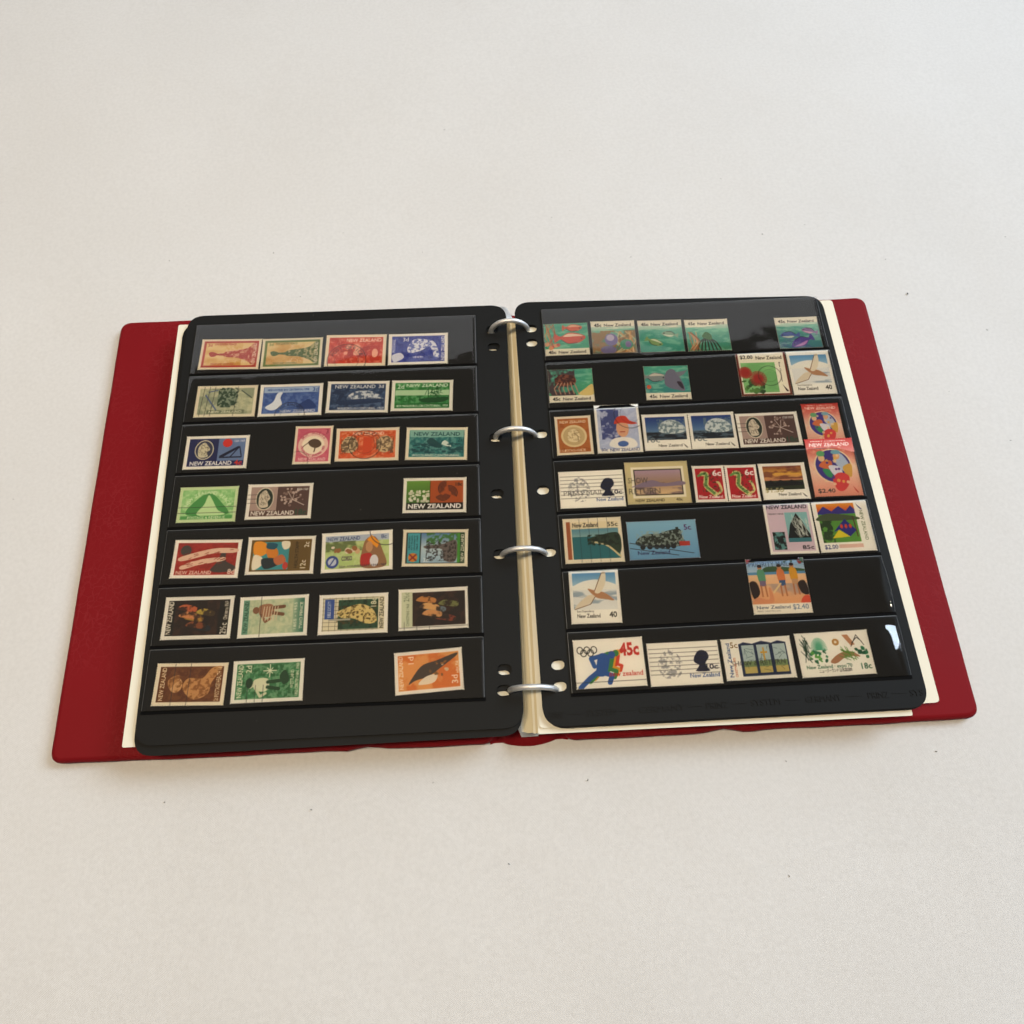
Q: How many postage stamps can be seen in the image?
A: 57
